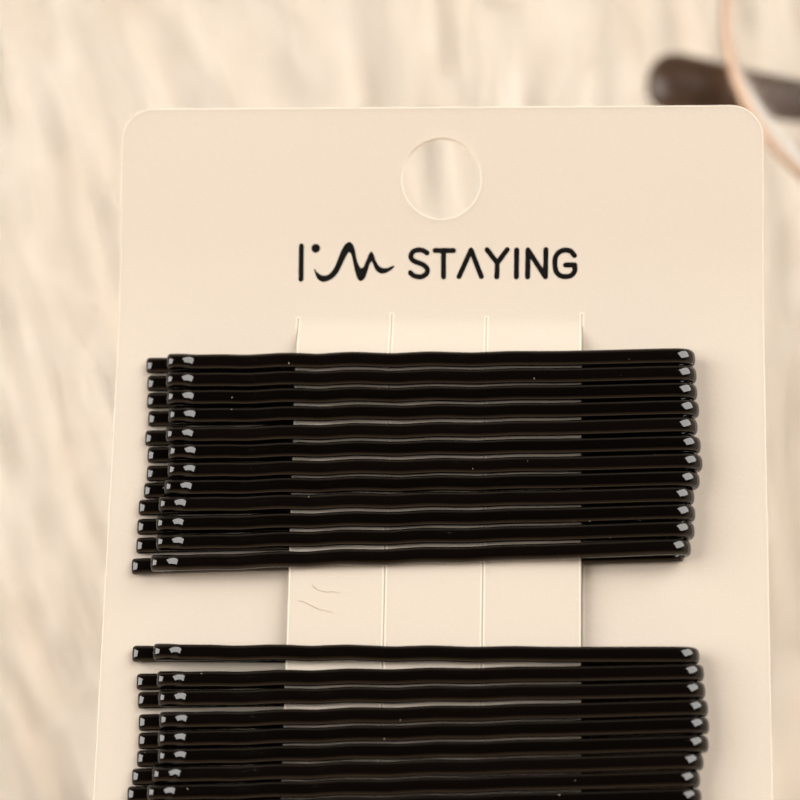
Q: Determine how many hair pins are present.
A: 21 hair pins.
